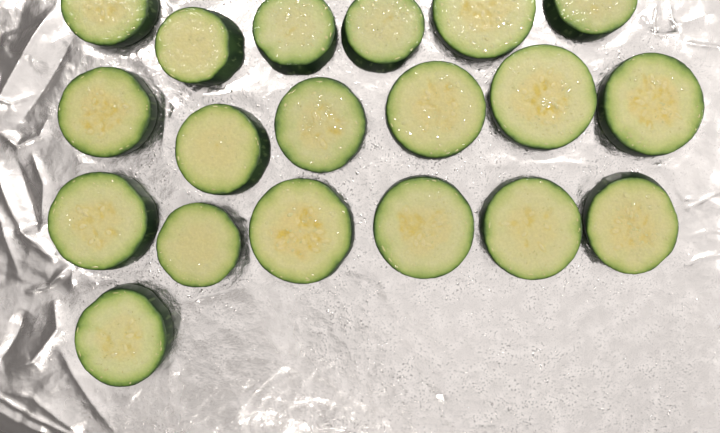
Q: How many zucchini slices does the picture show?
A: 19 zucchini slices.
